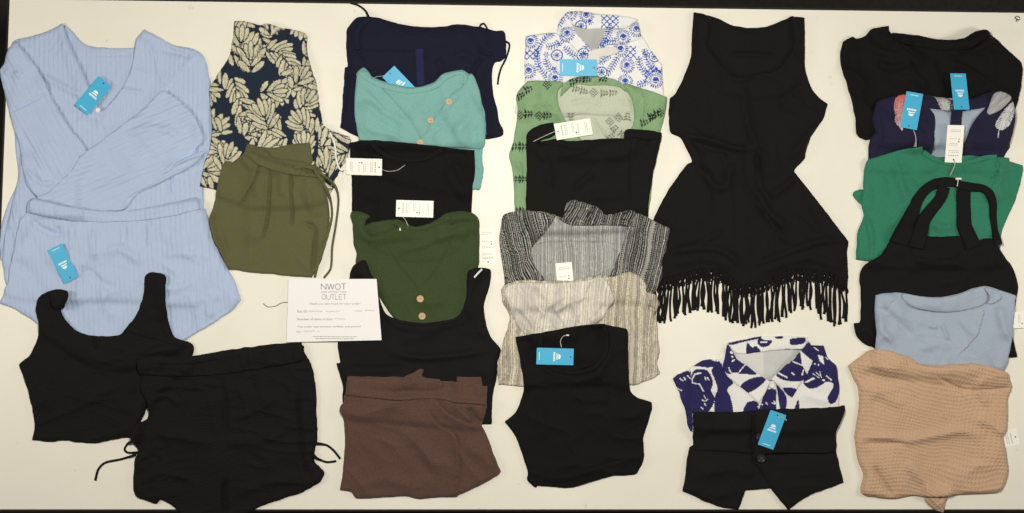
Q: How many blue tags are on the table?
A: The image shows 8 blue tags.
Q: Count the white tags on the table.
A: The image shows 8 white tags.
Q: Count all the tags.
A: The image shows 16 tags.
